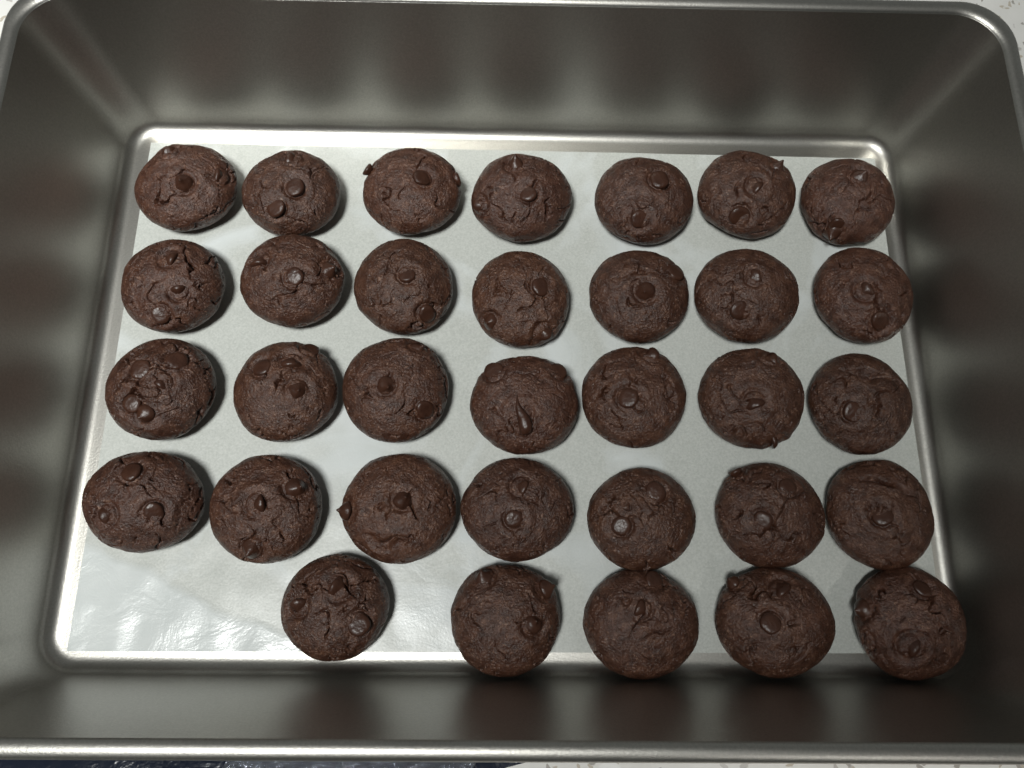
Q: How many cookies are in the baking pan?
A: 33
